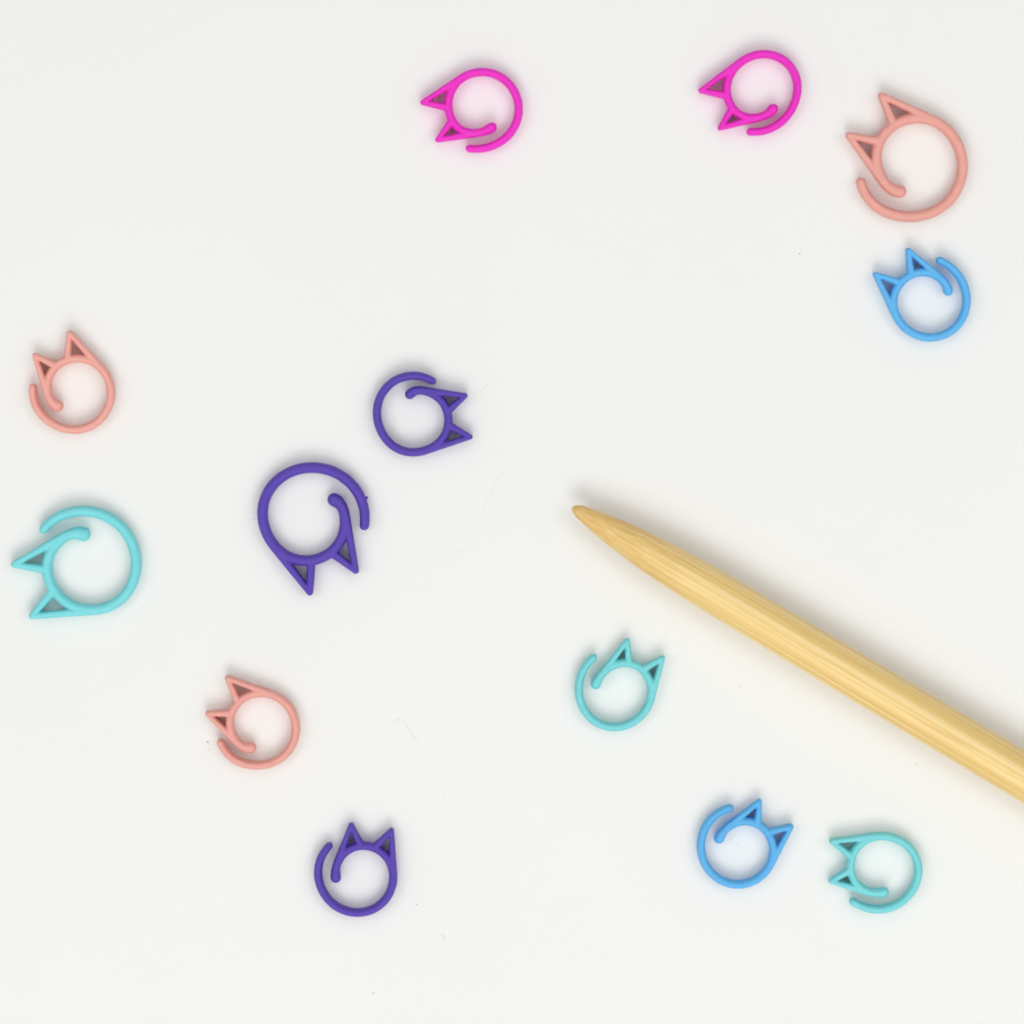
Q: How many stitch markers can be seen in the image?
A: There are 13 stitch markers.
